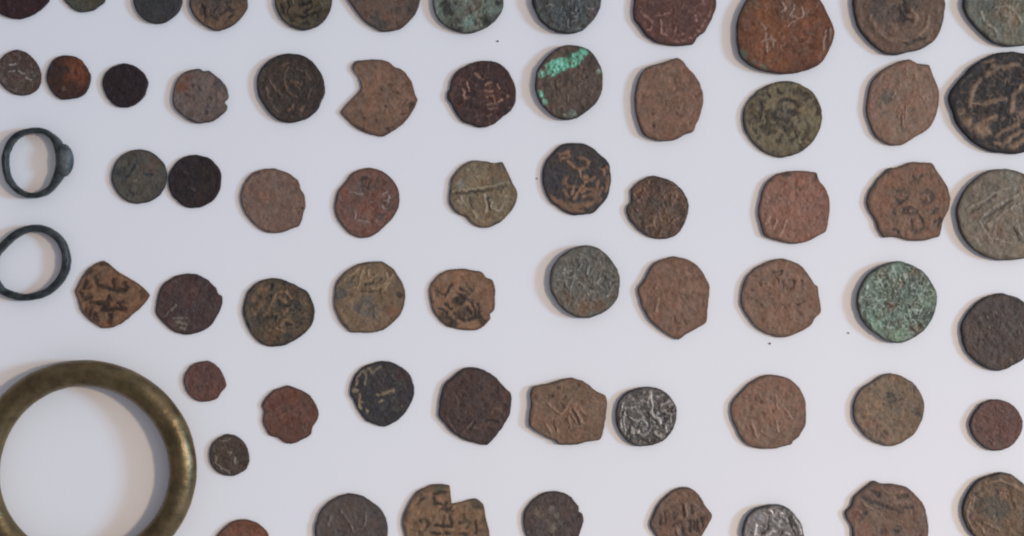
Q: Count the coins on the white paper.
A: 62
